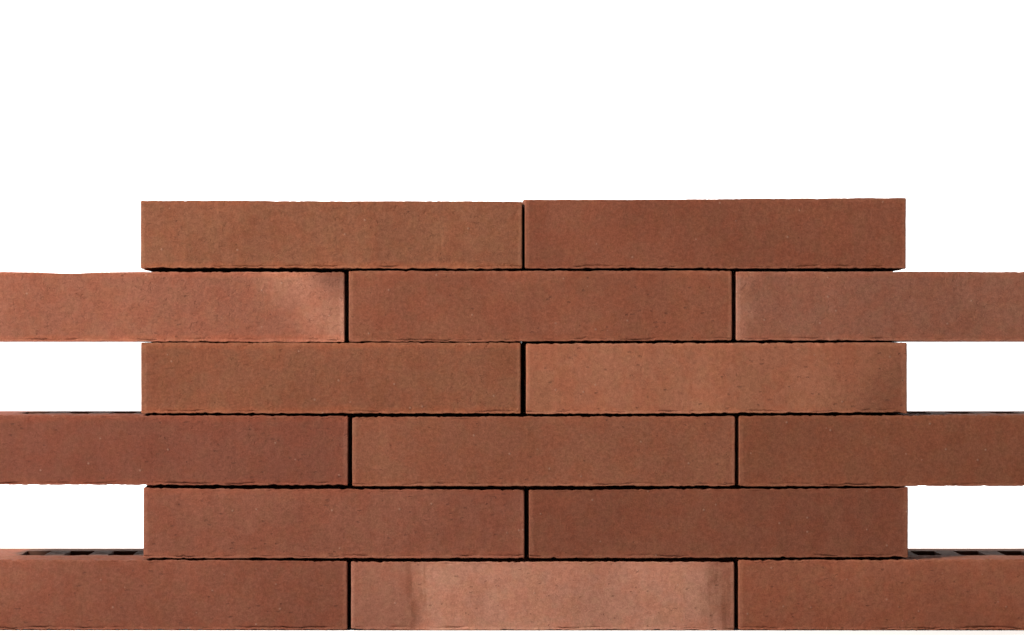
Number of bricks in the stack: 15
